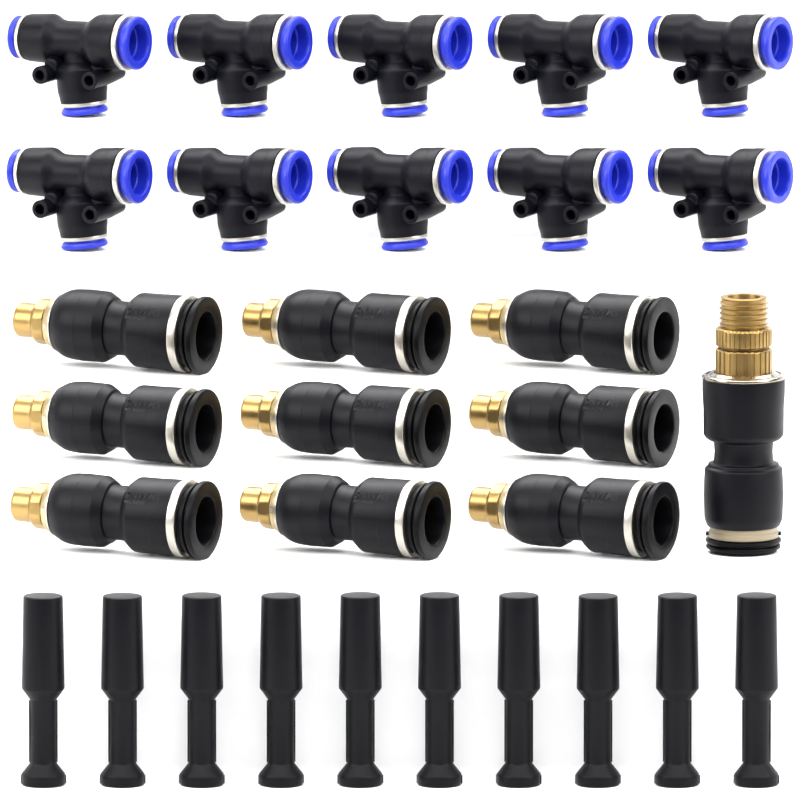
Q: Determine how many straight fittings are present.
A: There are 10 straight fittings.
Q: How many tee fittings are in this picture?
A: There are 10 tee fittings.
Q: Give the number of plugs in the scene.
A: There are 10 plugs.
